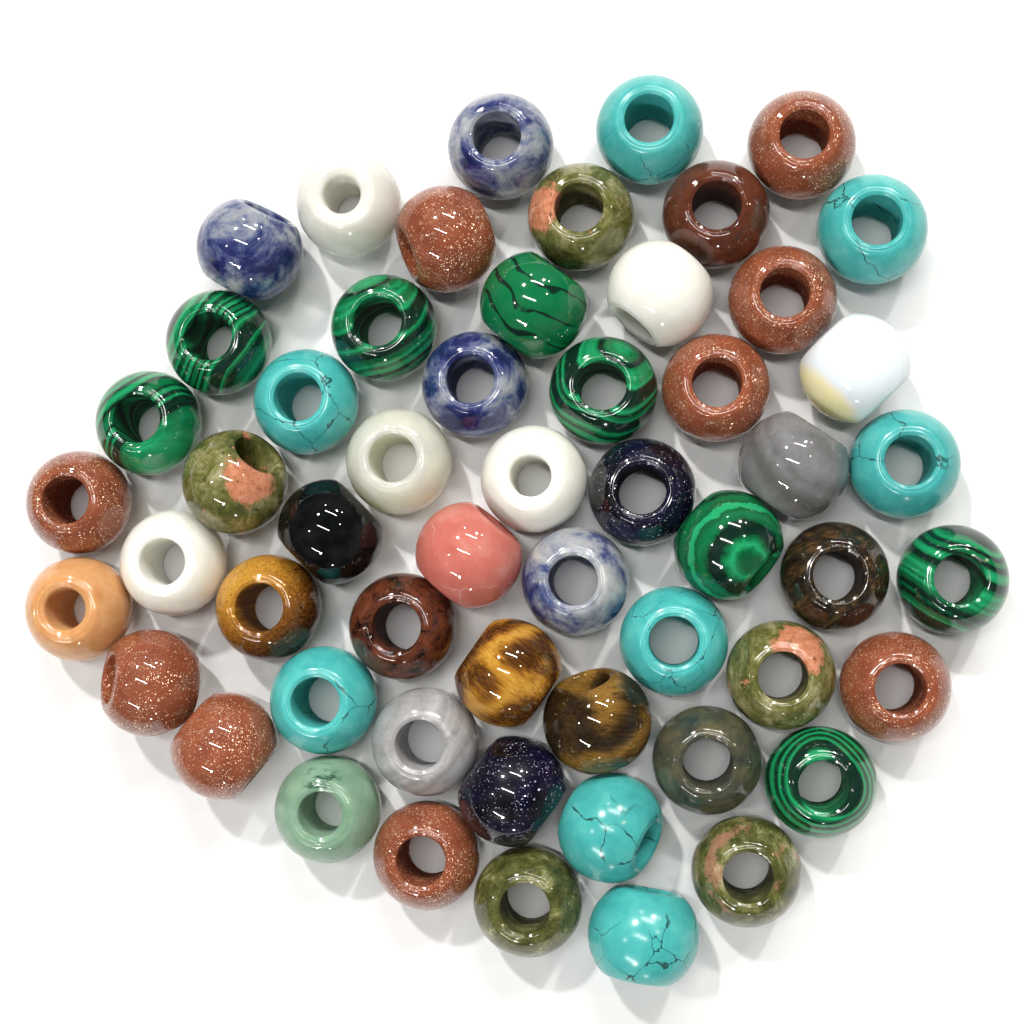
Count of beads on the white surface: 55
